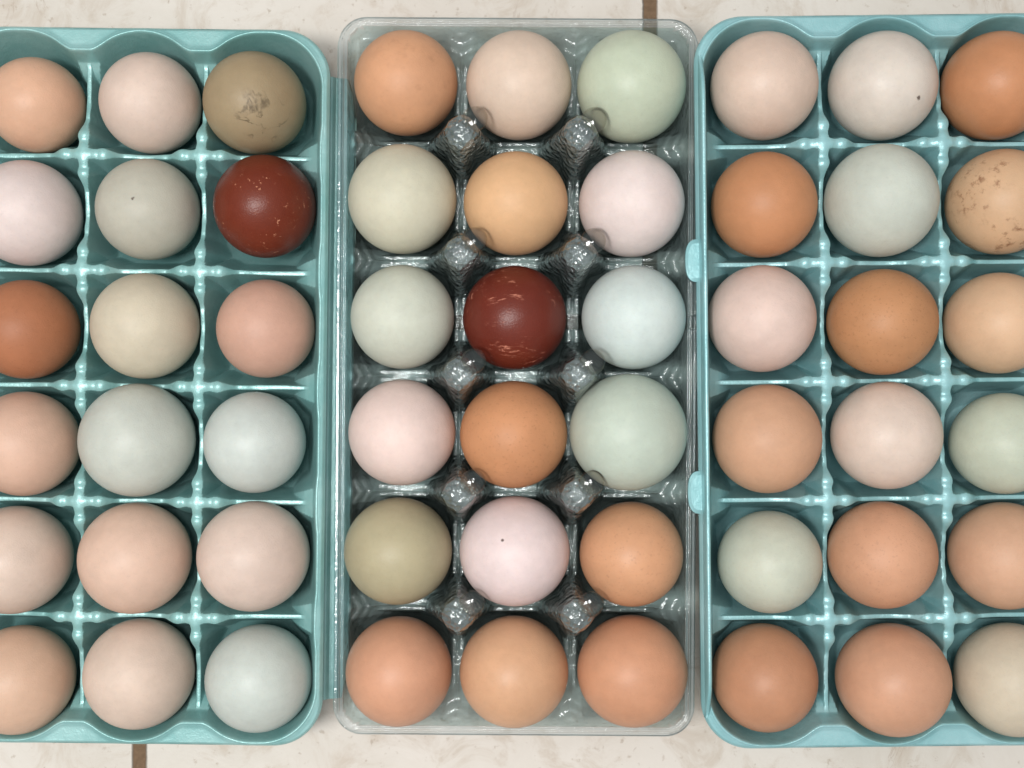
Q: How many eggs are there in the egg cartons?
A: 54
